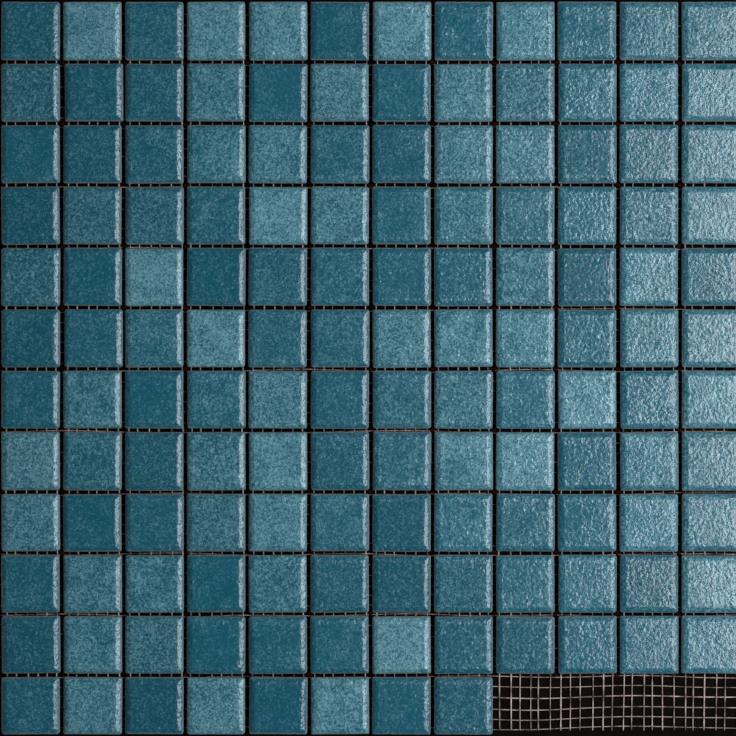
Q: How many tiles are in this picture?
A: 140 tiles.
